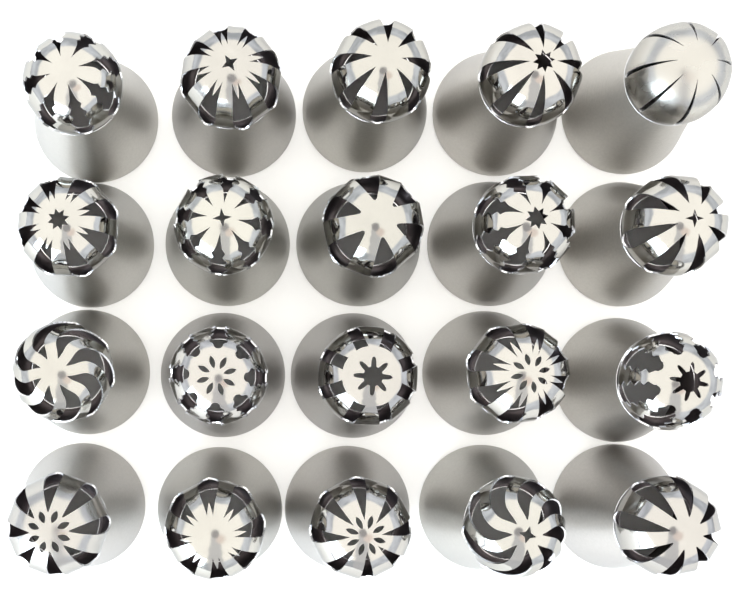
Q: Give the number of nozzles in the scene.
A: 20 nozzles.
